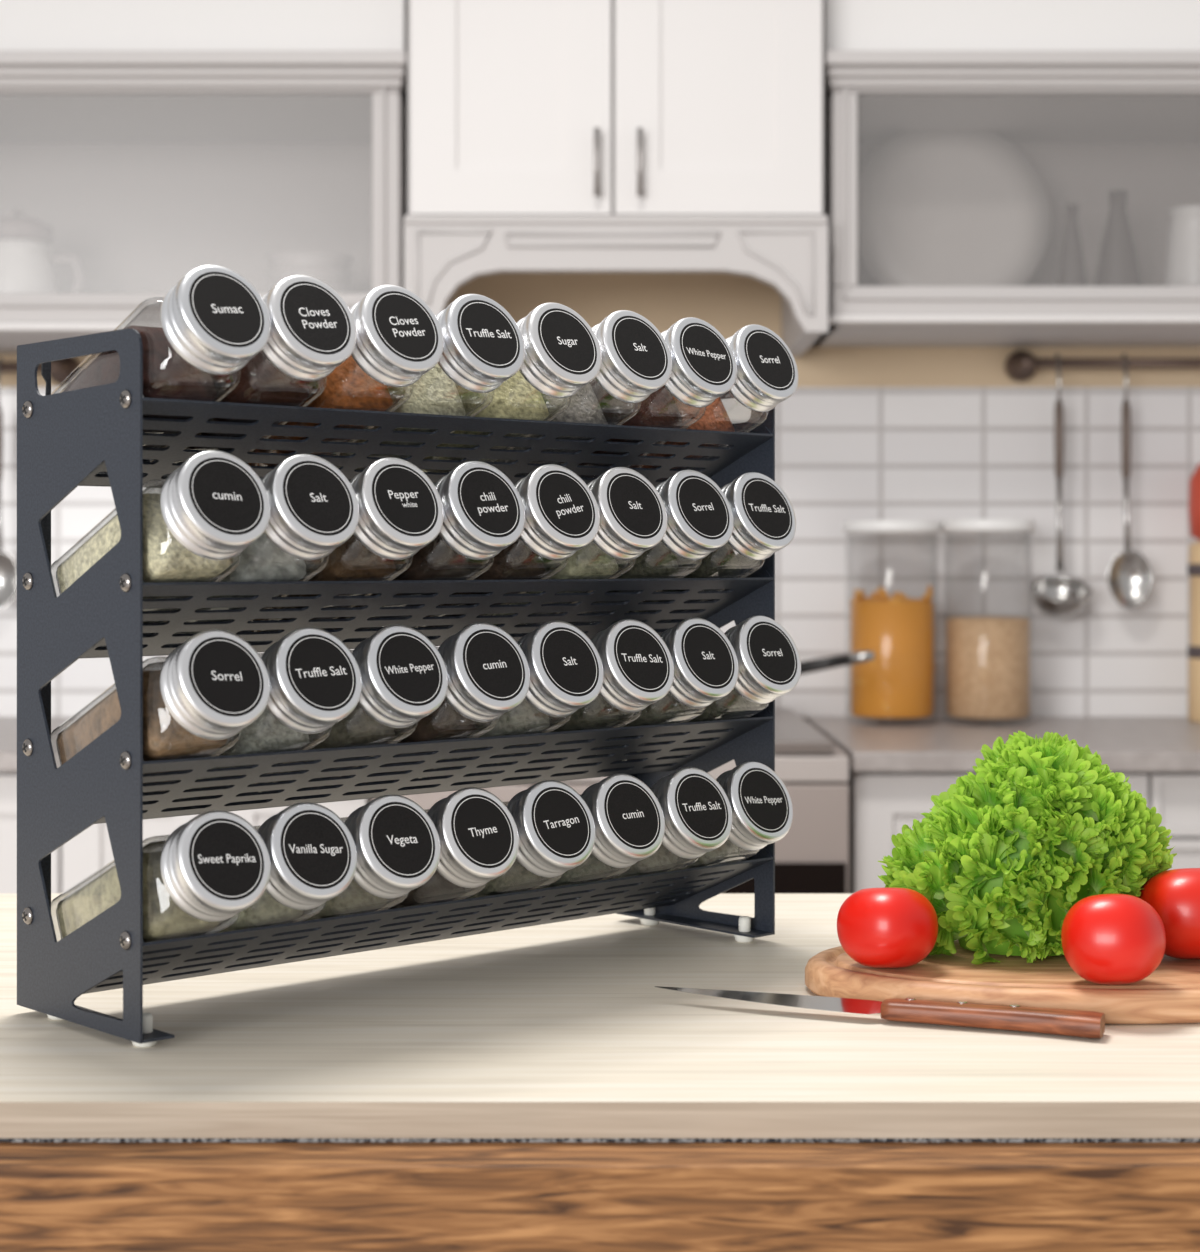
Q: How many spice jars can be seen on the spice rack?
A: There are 32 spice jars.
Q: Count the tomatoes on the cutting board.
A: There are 3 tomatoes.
